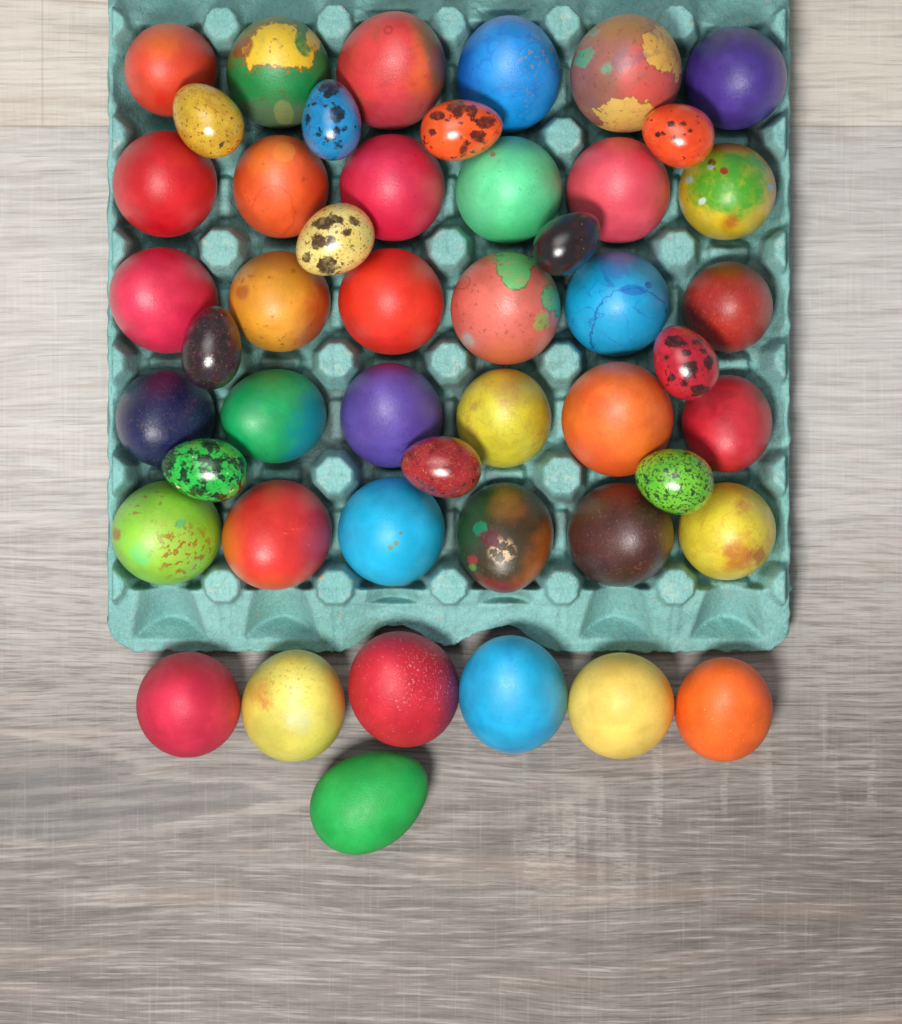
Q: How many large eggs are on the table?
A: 37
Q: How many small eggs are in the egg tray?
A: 11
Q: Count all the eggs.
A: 48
